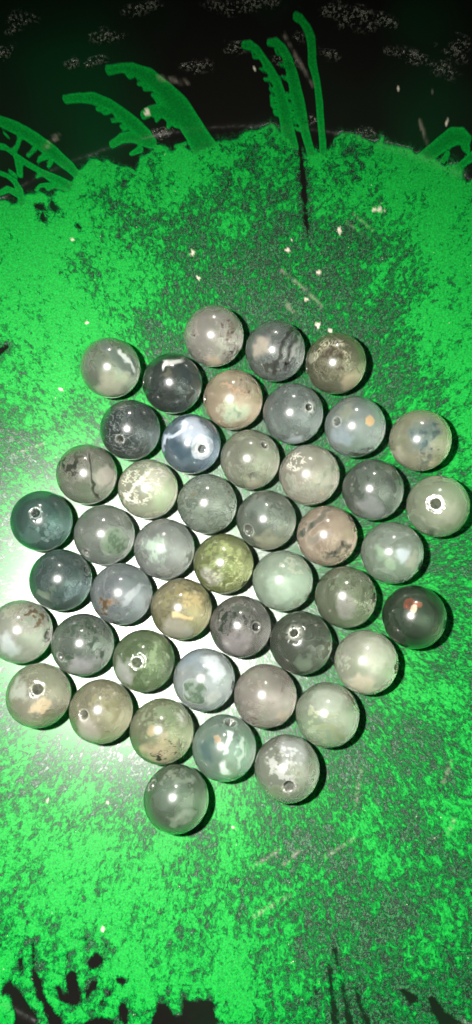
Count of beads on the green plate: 46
